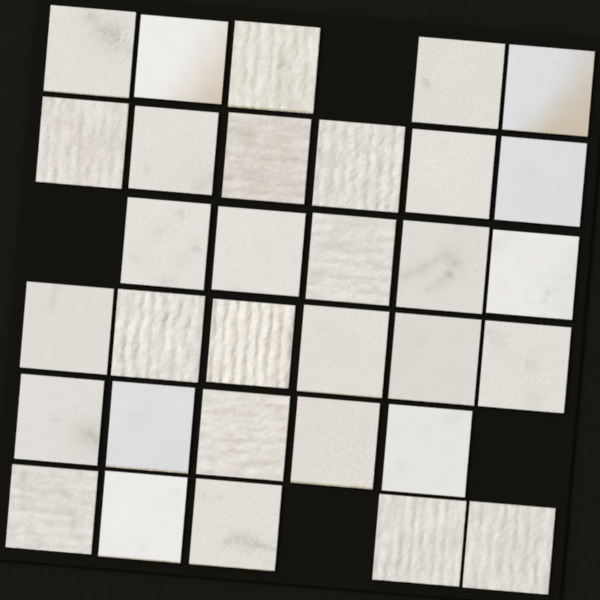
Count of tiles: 32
